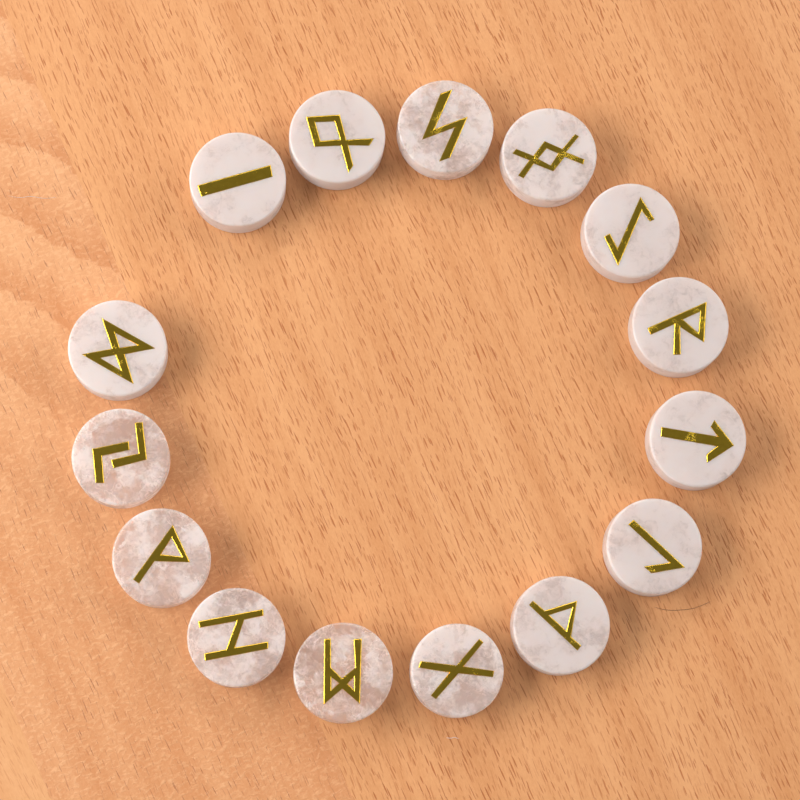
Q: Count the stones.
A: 15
